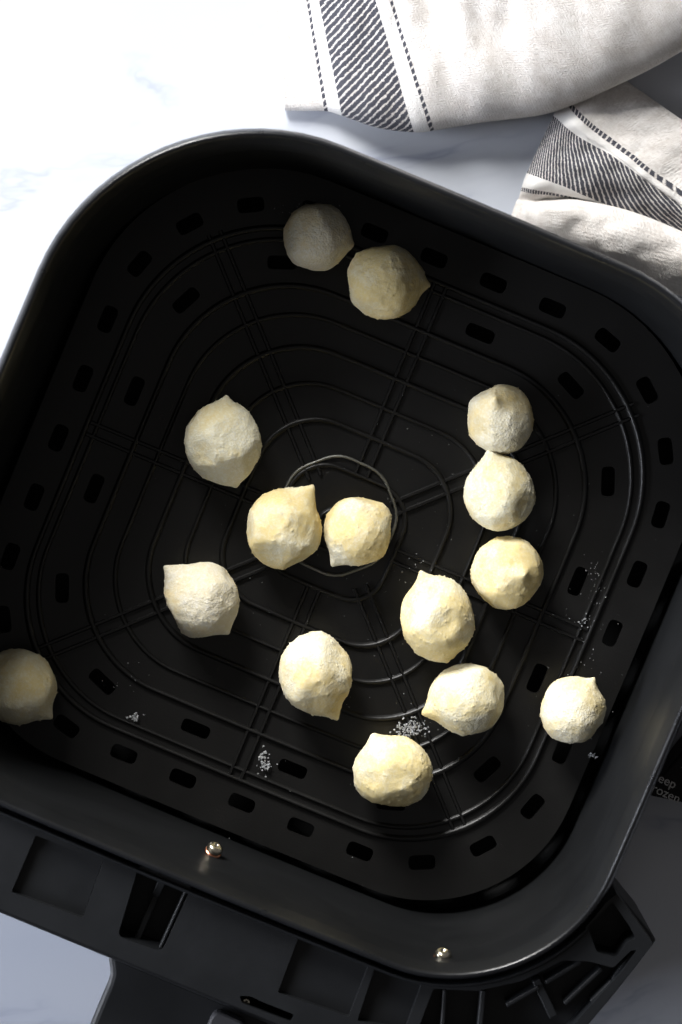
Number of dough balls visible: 15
